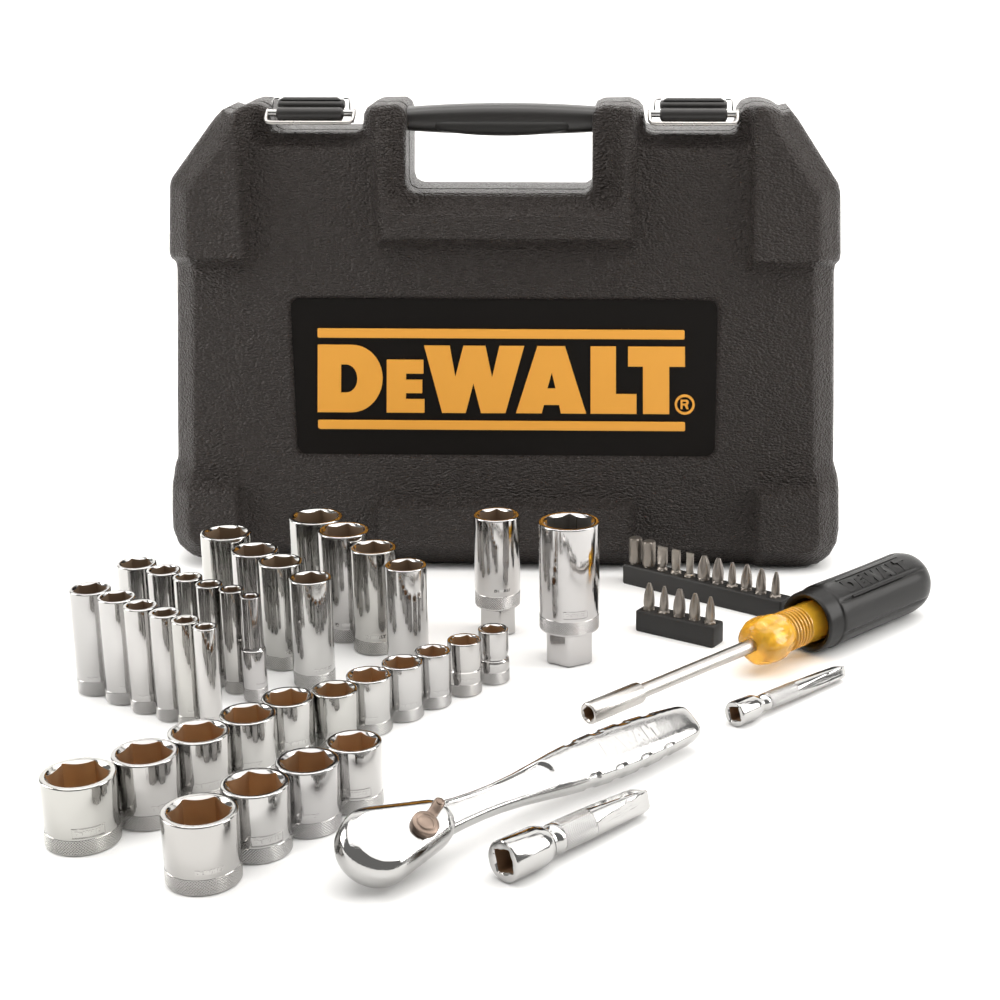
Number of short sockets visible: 15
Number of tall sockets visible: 22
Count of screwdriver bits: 16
